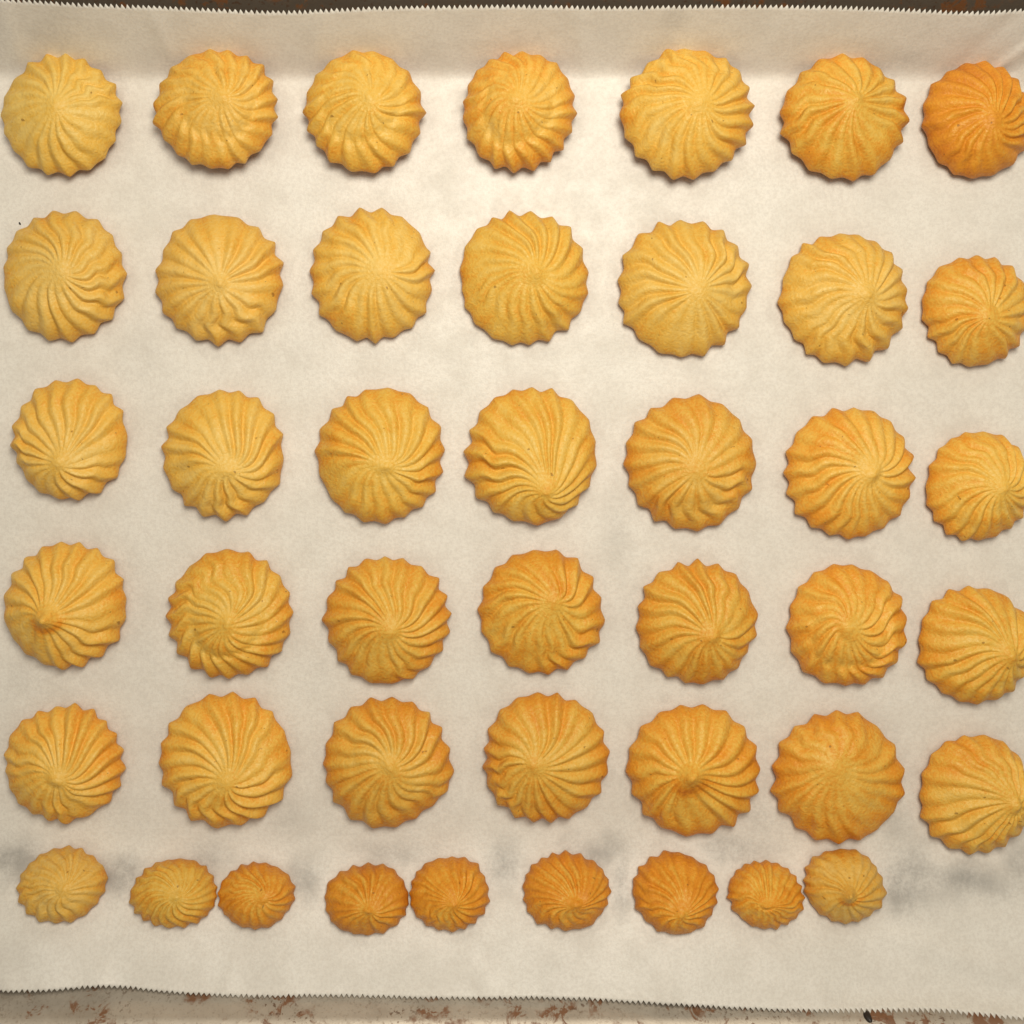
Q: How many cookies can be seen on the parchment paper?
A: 44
